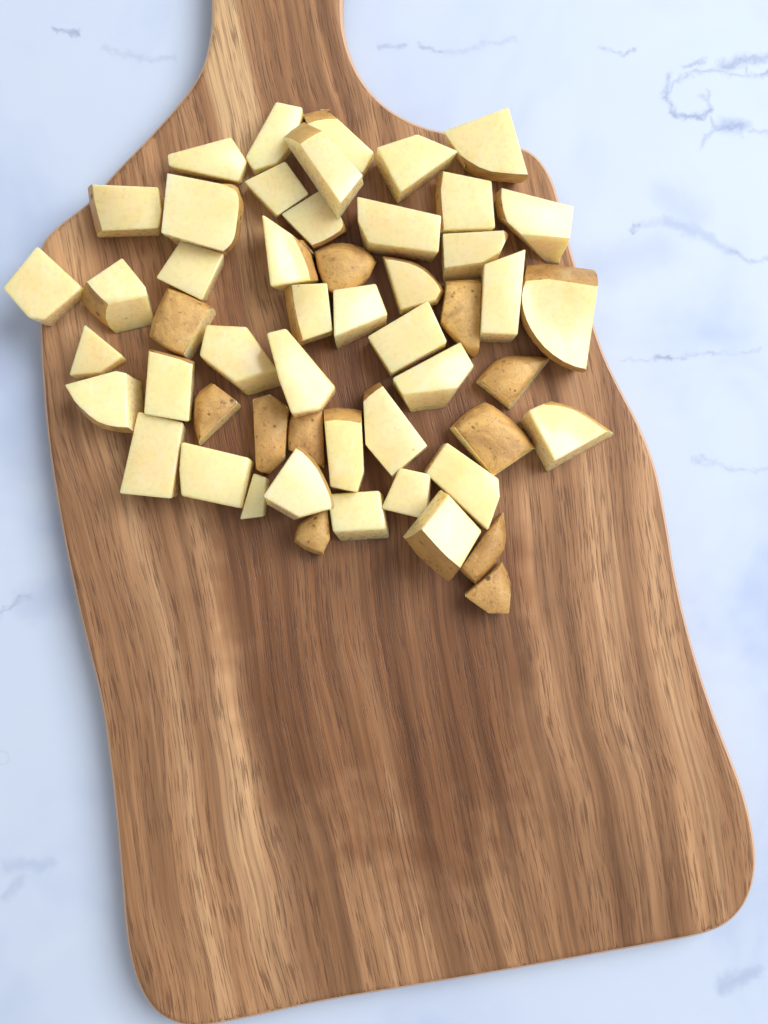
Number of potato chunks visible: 52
